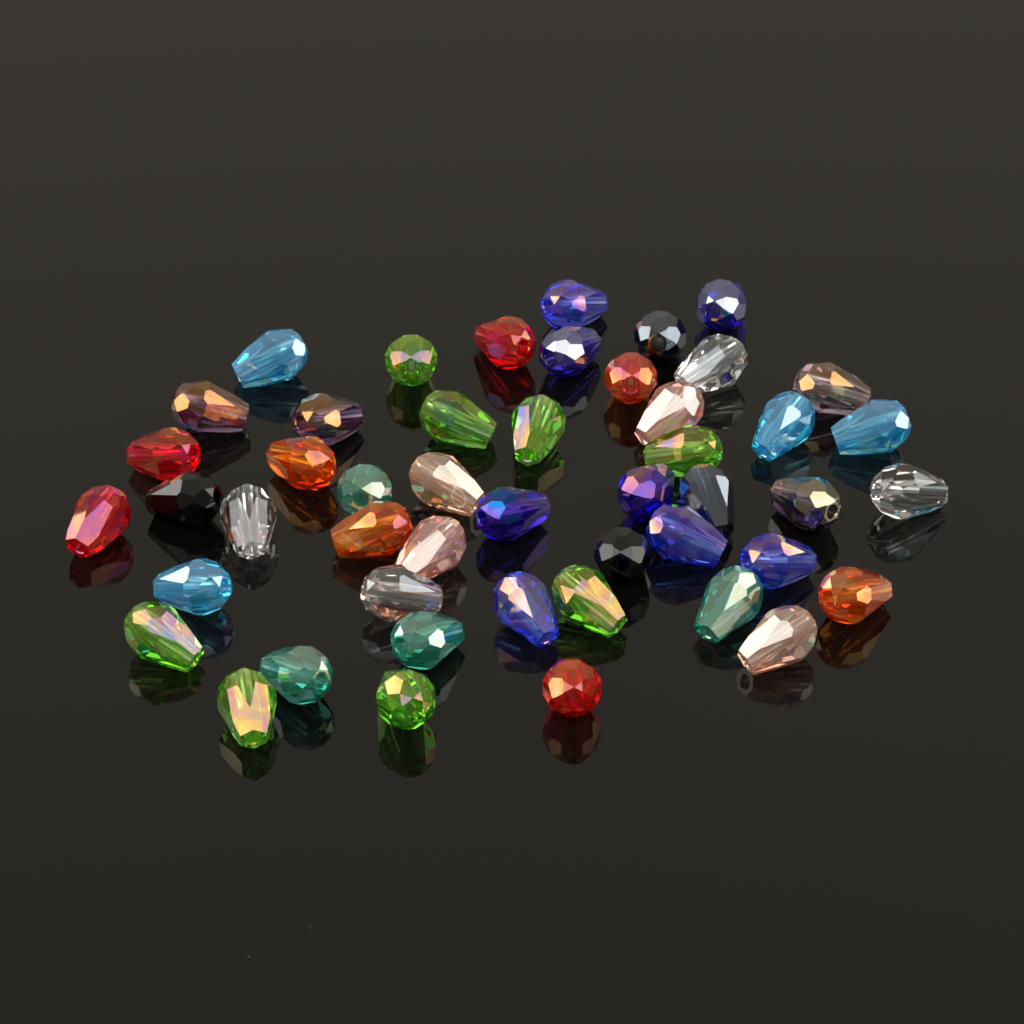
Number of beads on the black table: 48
